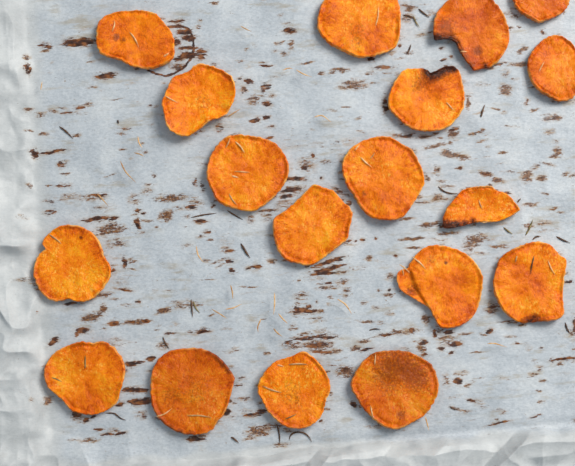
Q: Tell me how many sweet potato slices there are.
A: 18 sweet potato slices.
